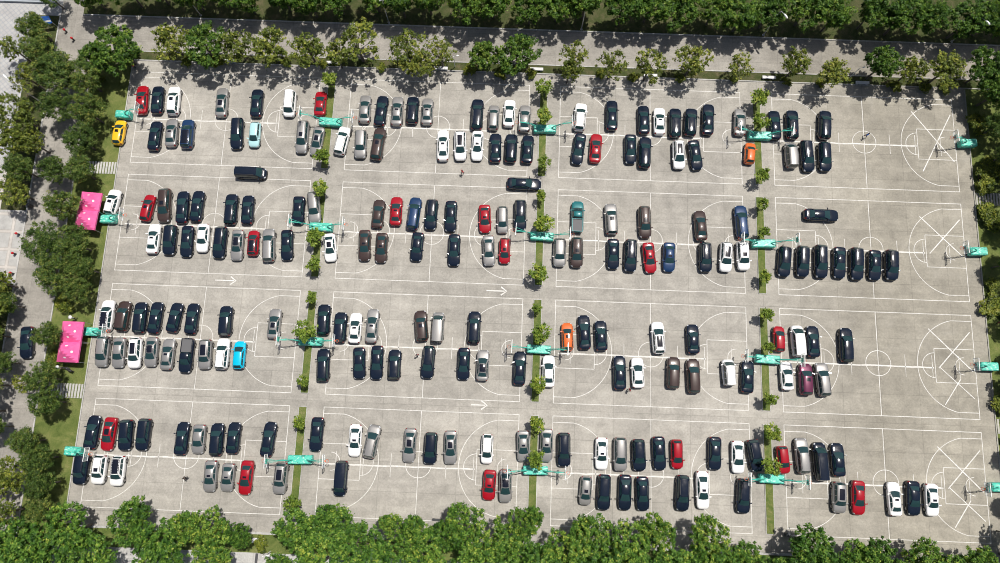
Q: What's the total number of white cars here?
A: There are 35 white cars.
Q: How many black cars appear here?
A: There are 99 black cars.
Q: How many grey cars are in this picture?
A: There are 43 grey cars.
